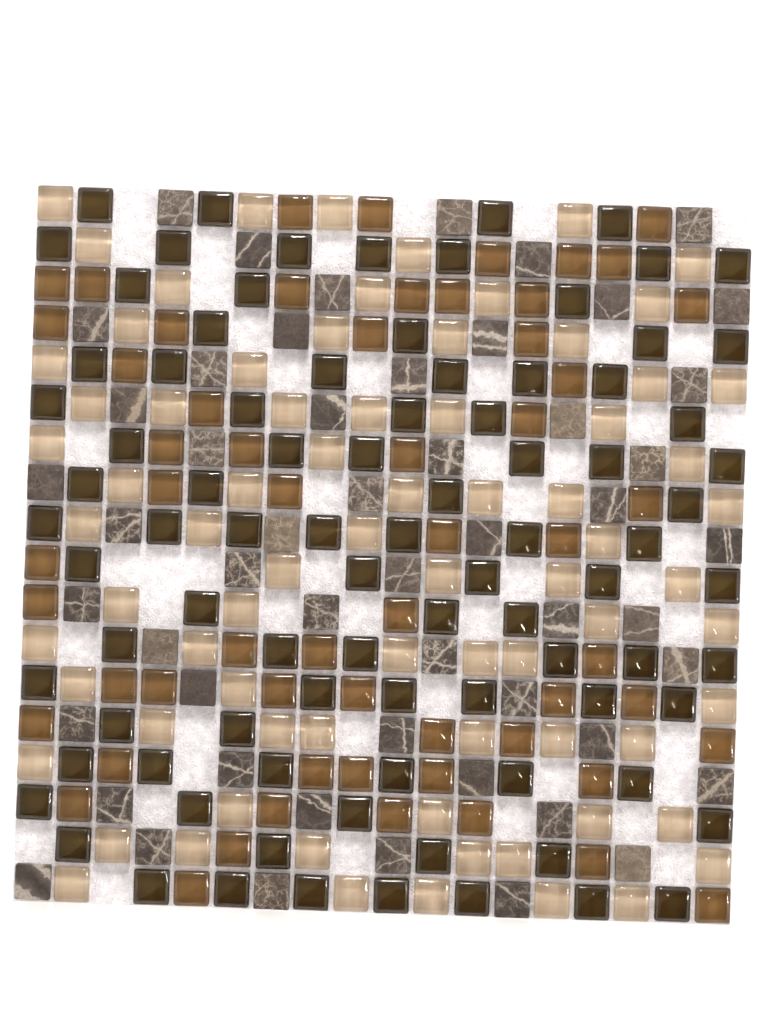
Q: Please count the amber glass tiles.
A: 58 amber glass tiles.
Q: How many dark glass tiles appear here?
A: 89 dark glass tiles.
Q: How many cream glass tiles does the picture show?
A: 76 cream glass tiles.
